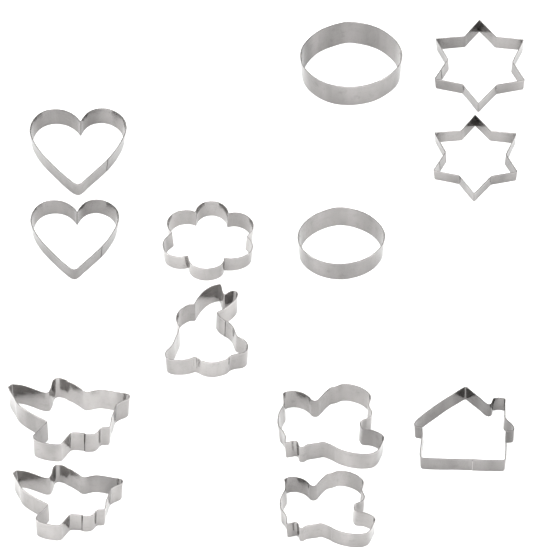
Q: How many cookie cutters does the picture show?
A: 13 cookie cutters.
